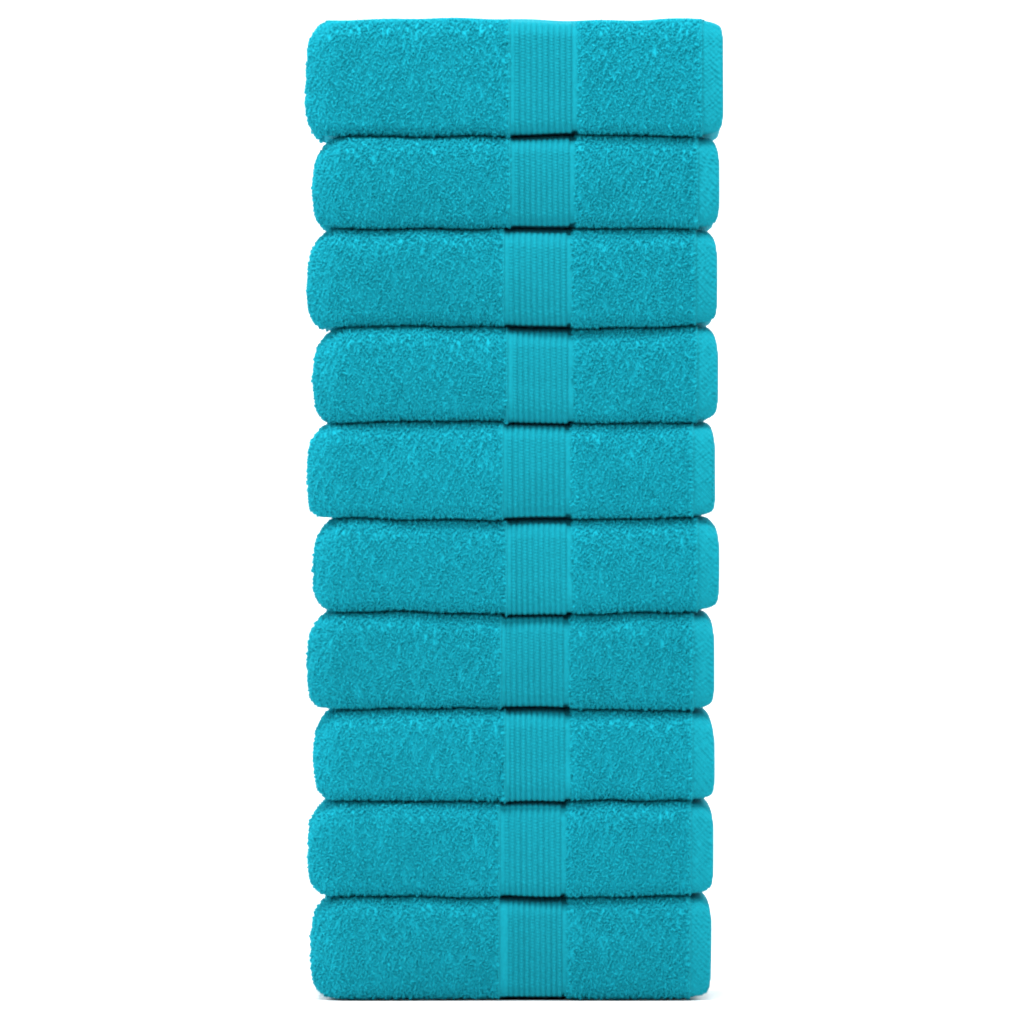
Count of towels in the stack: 10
